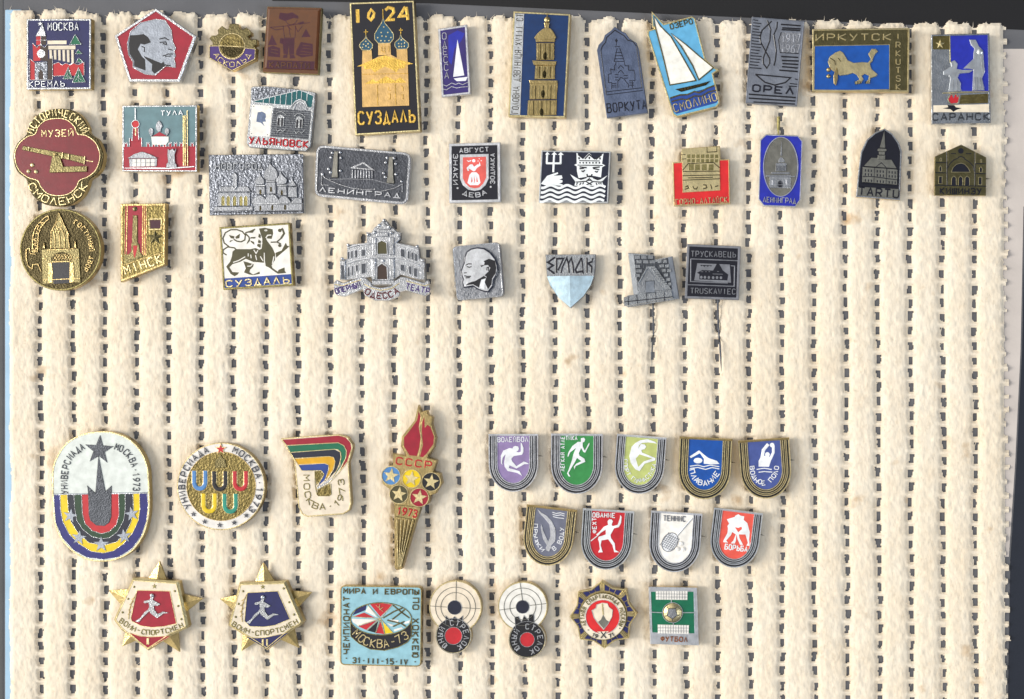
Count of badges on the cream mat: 51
